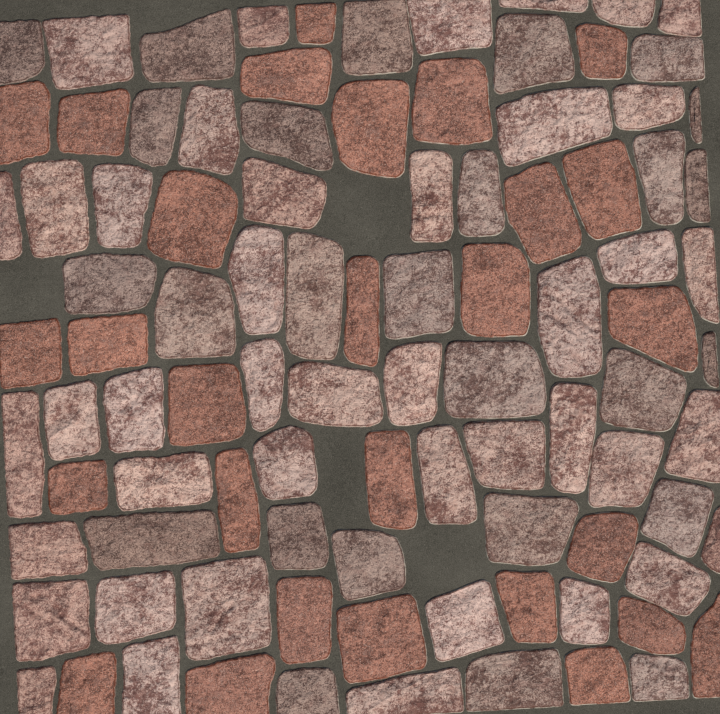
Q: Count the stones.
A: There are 96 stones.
